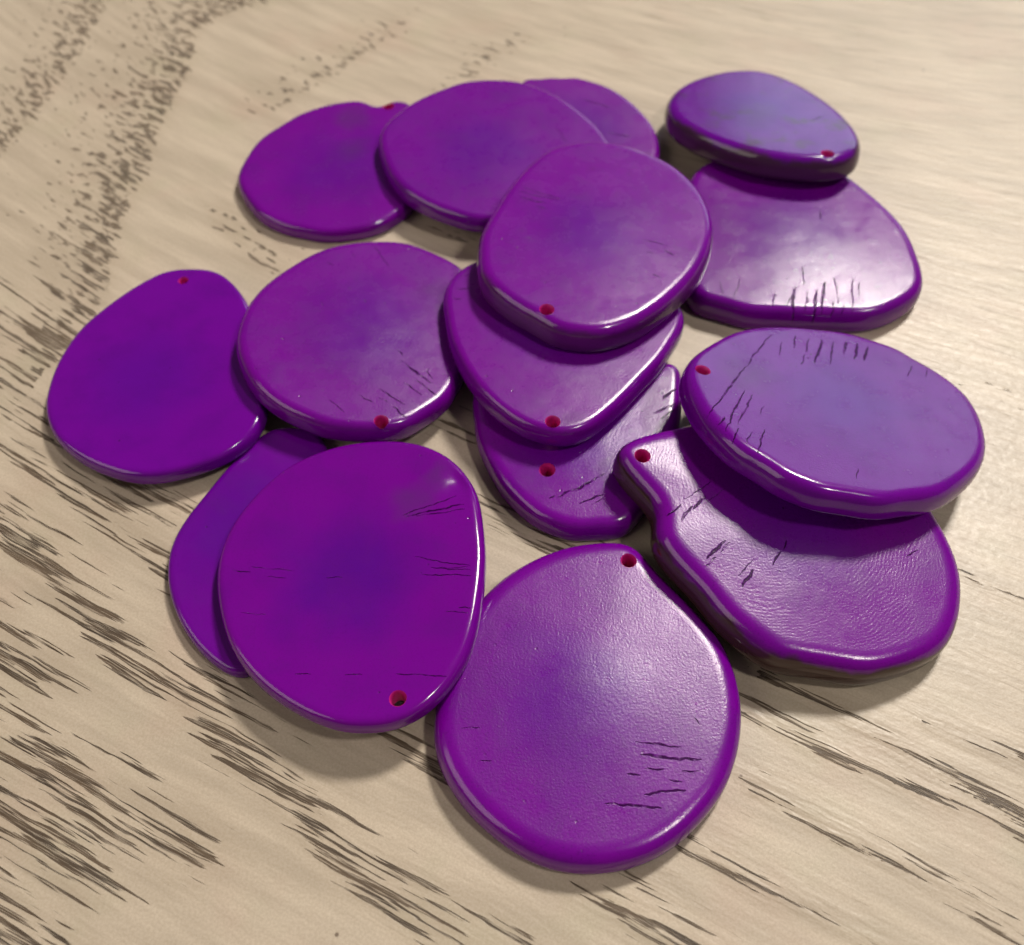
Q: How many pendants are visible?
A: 15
